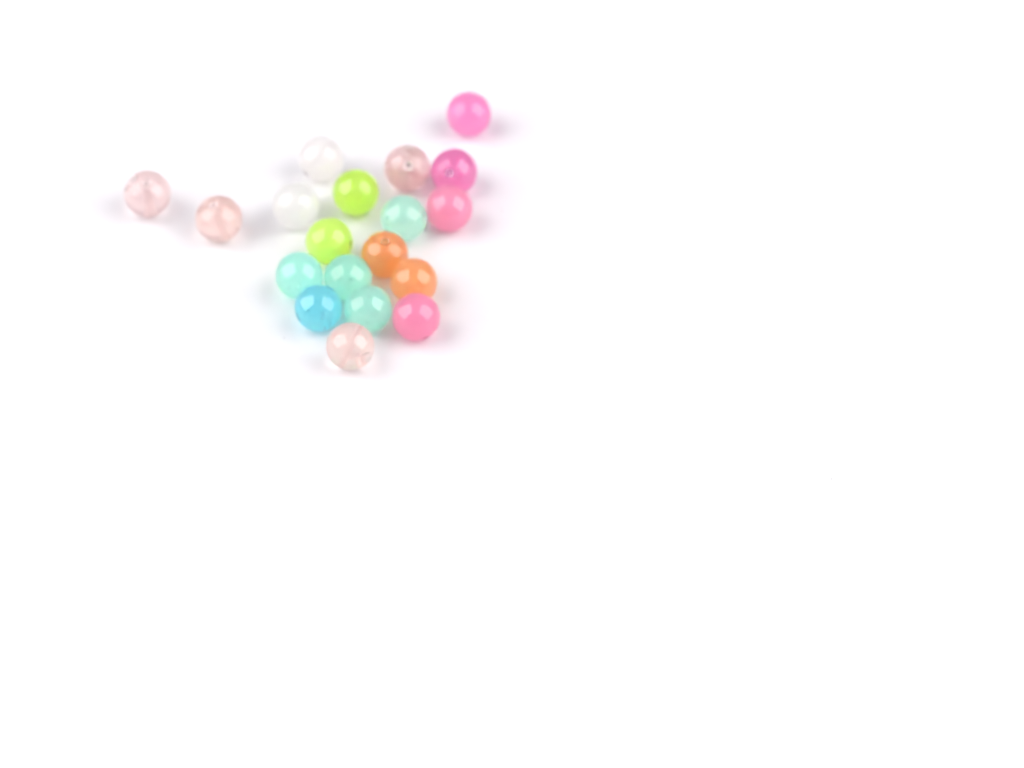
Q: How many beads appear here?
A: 19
